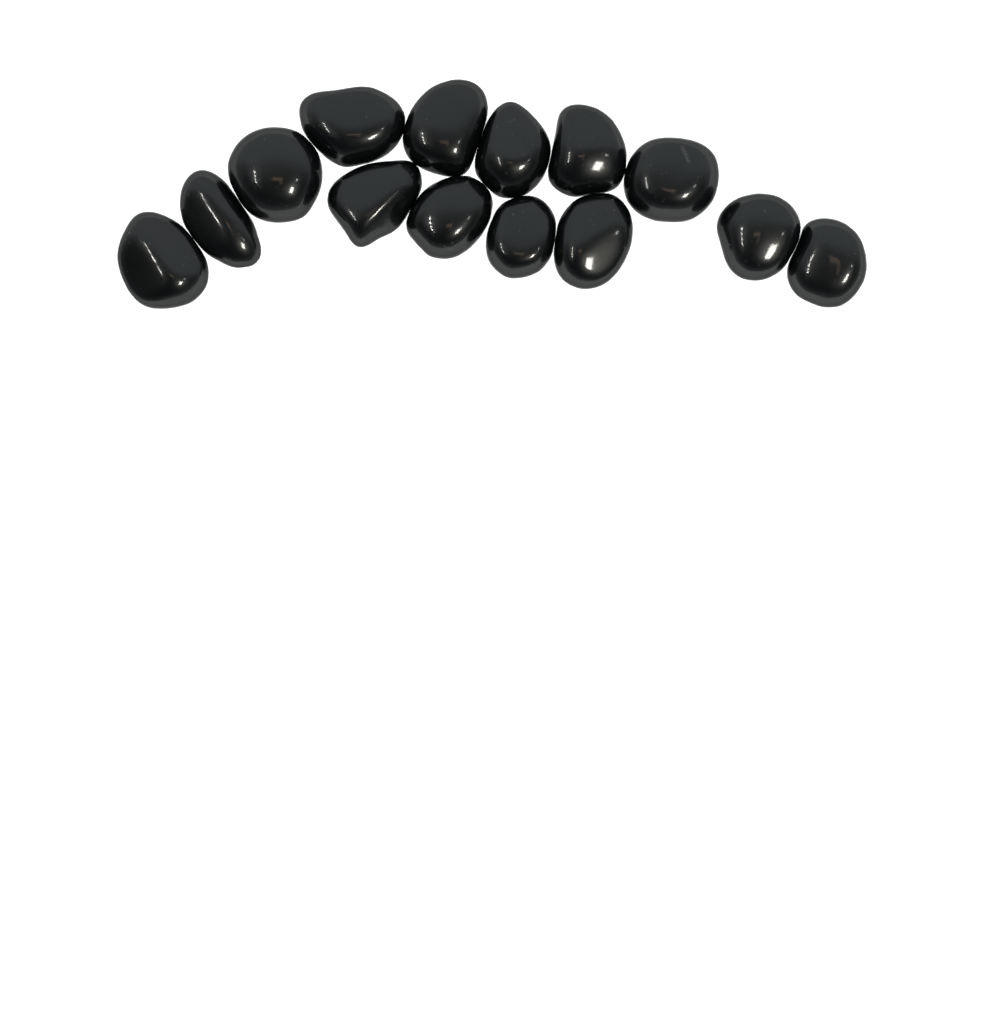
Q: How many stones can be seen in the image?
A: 14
